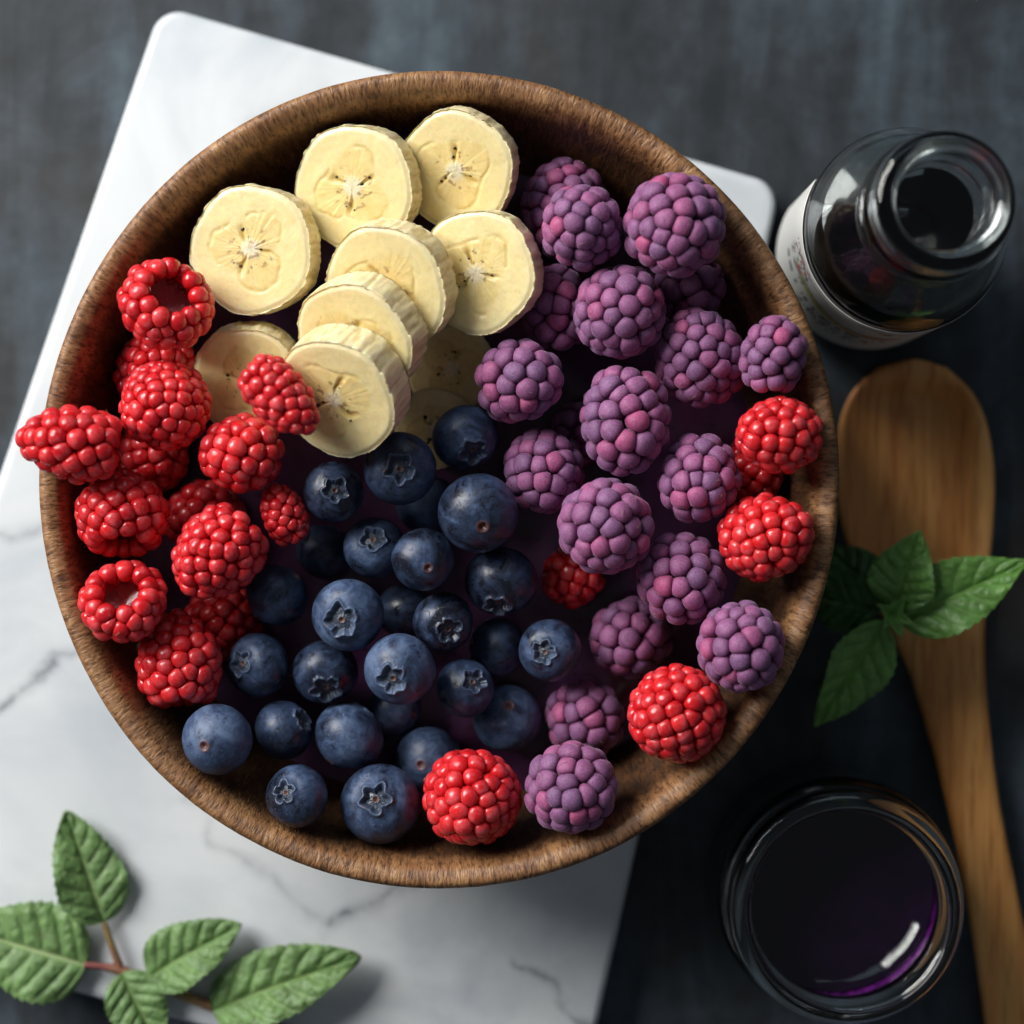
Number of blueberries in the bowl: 27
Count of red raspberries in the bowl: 20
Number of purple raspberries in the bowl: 19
